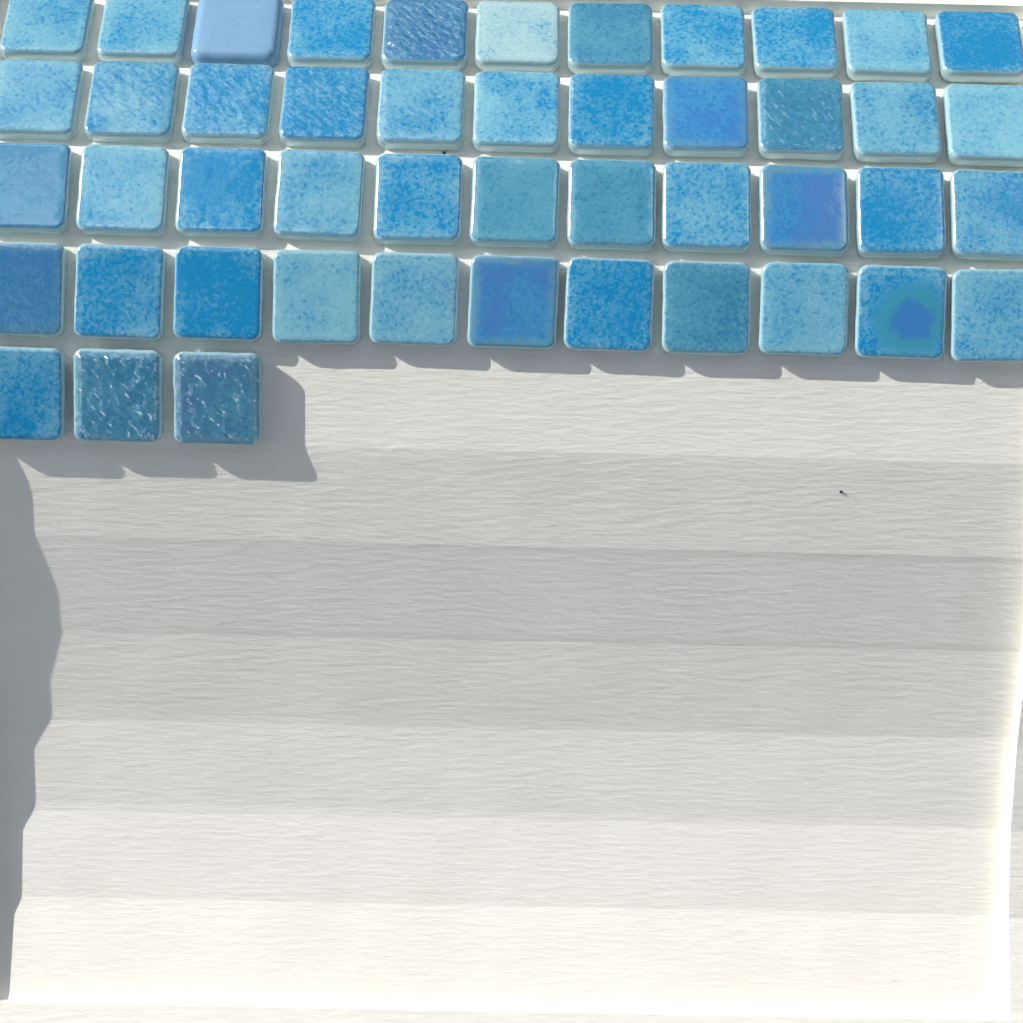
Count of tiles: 47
